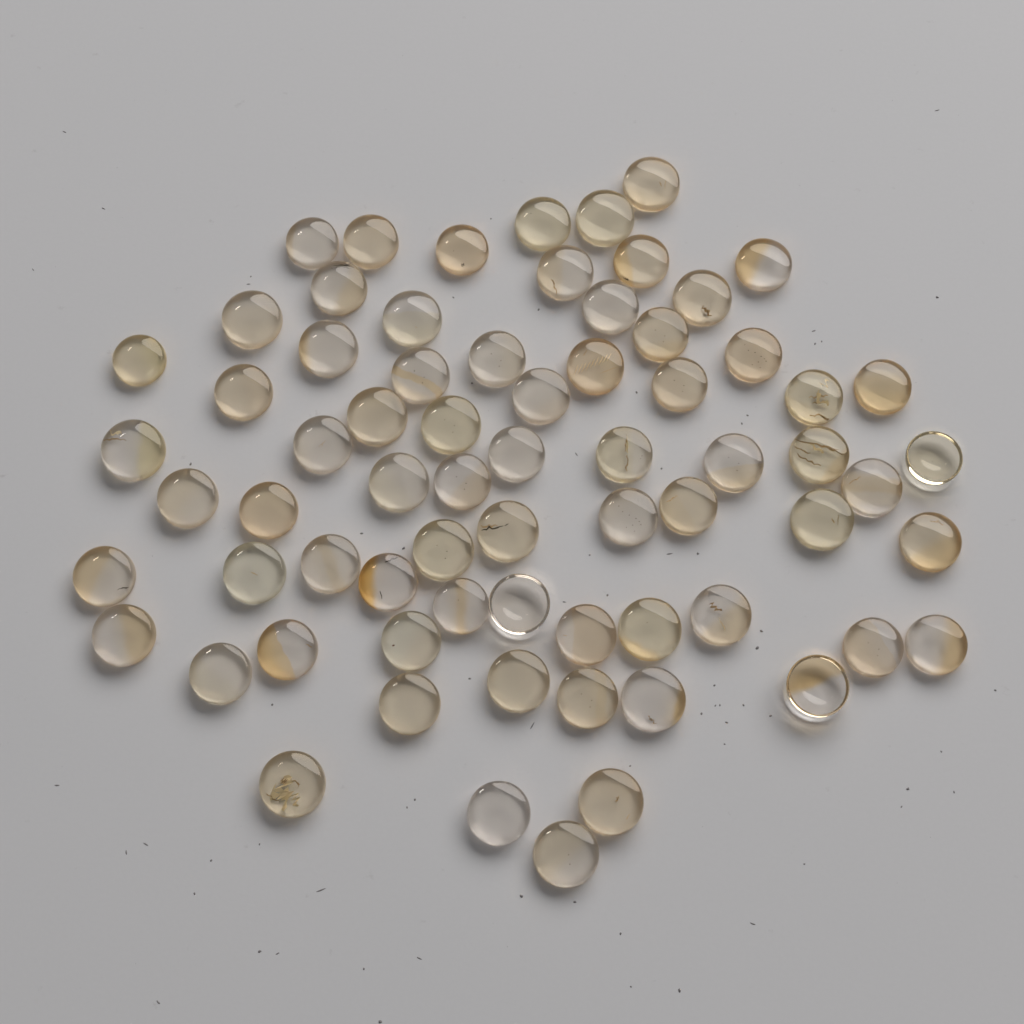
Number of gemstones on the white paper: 70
